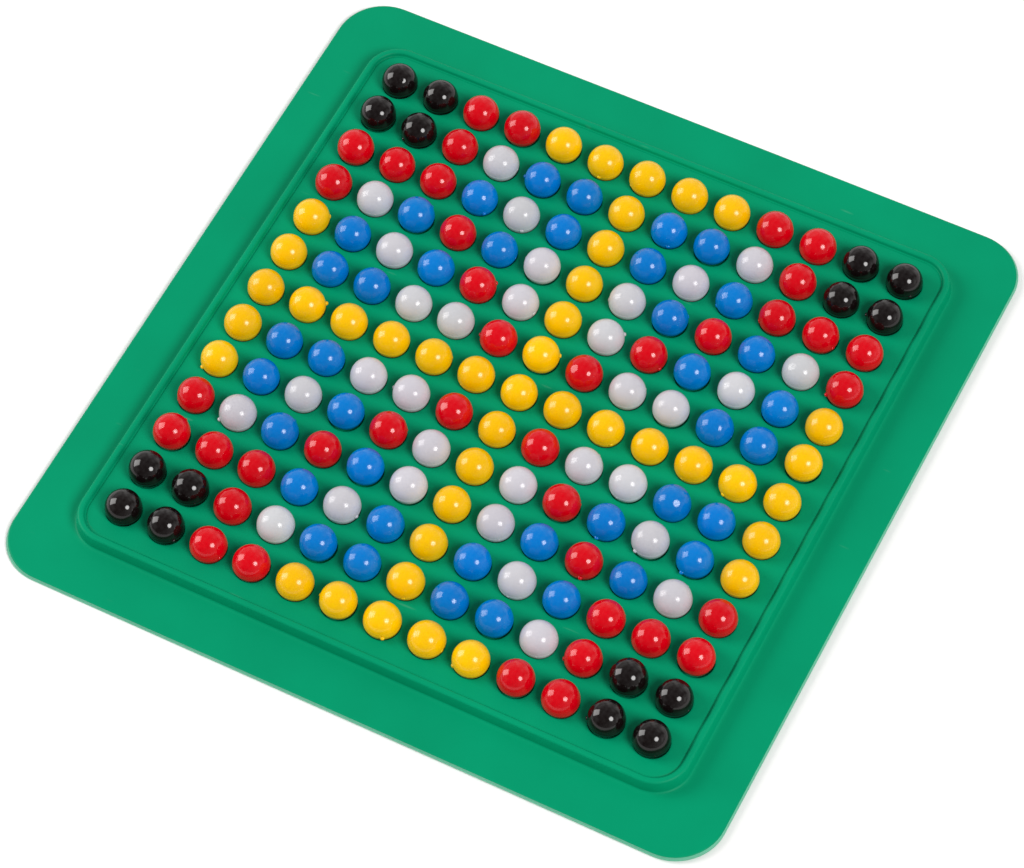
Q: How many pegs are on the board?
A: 169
